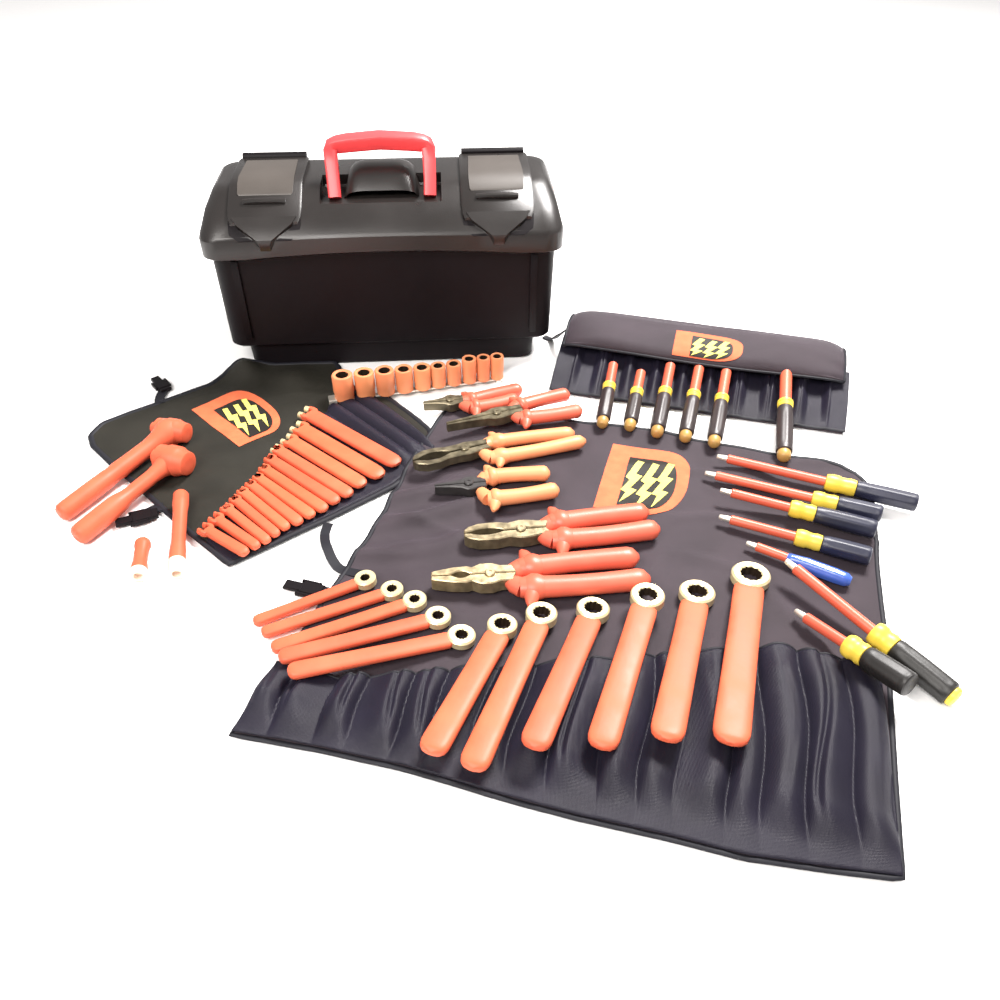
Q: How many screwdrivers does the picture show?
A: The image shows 13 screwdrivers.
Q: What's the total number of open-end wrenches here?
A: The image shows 13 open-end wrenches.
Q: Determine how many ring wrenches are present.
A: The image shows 11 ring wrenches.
